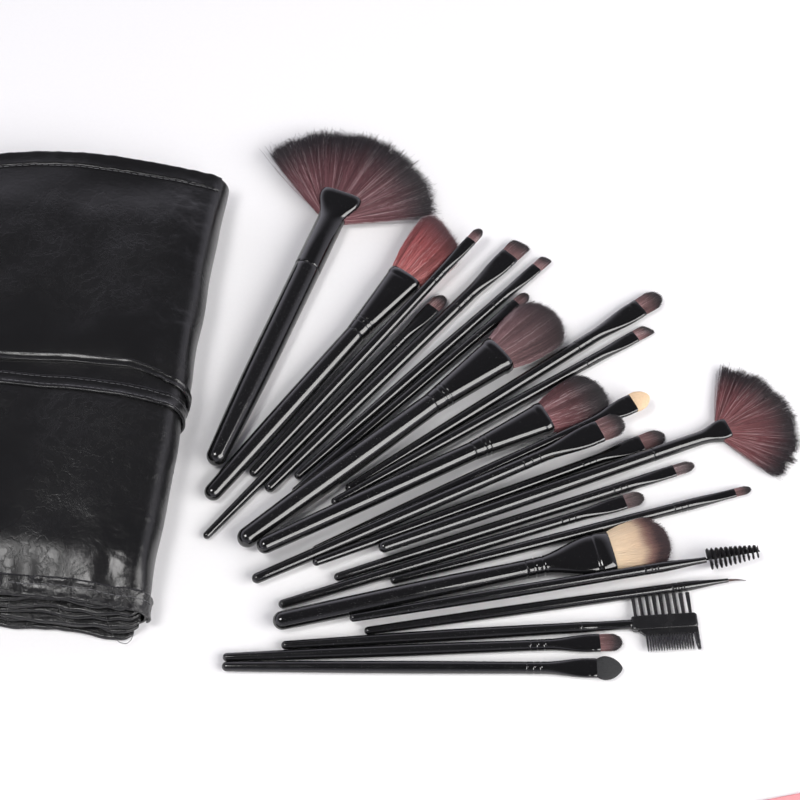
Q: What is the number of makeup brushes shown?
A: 24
